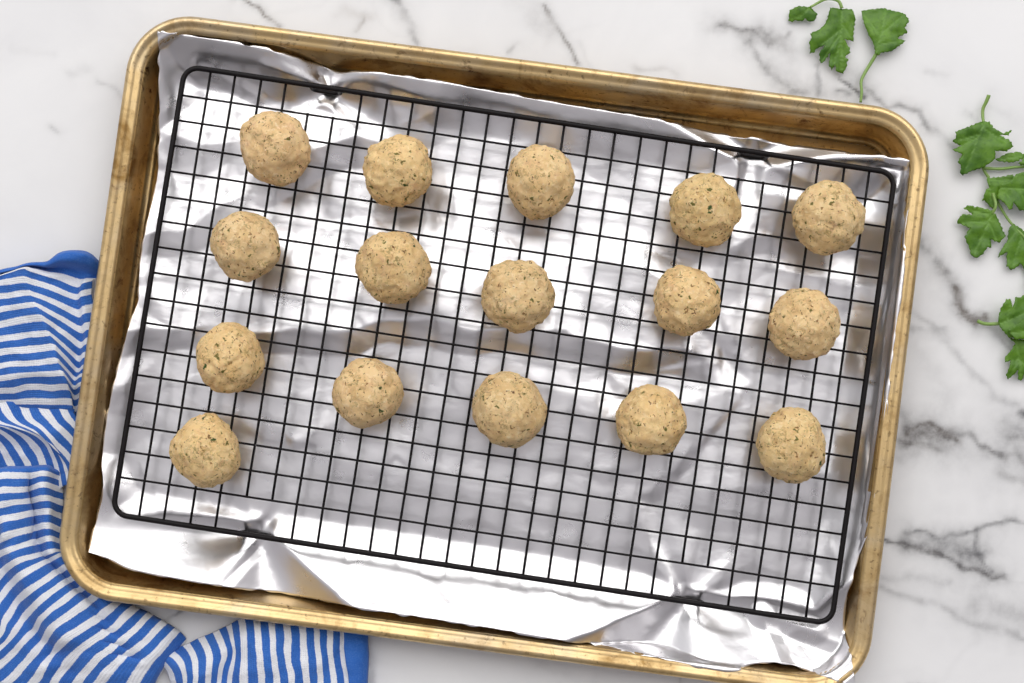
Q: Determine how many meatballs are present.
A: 16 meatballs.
